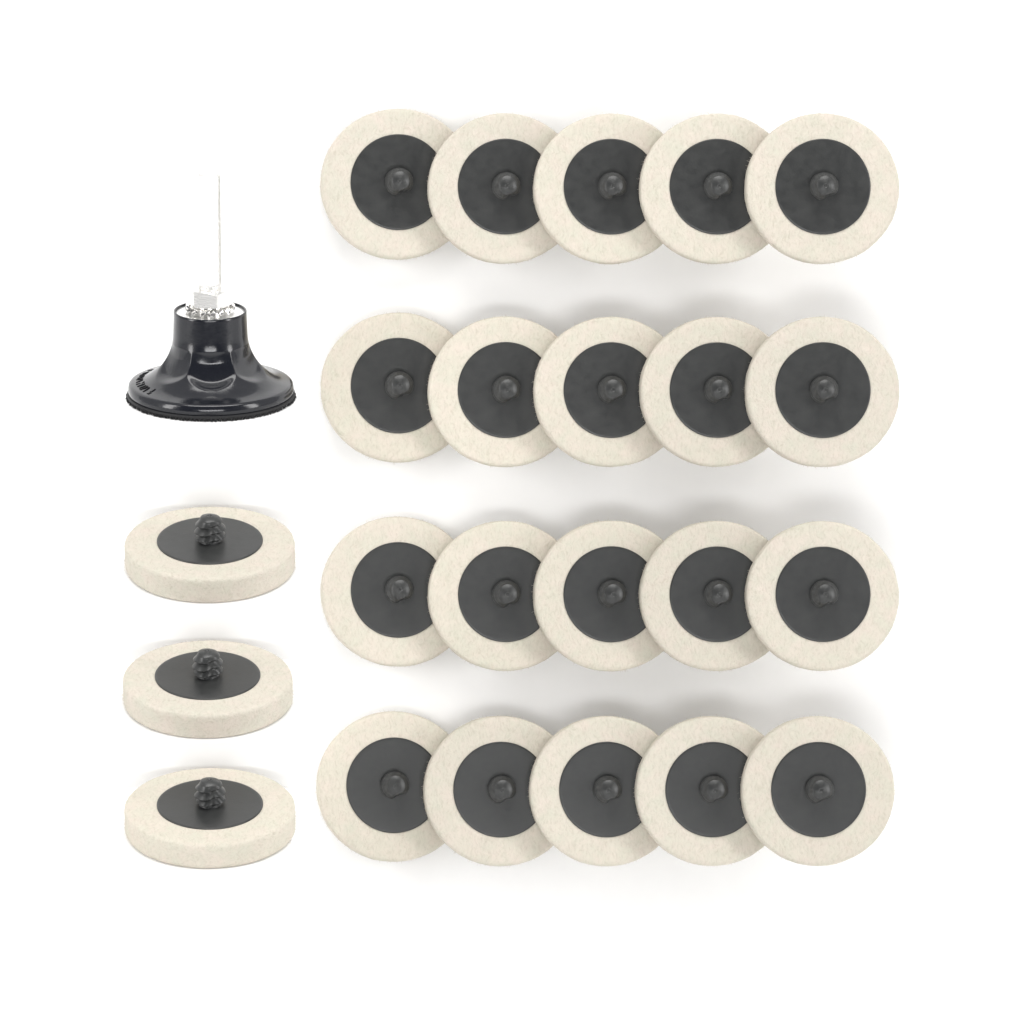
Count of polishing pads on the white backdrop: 23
